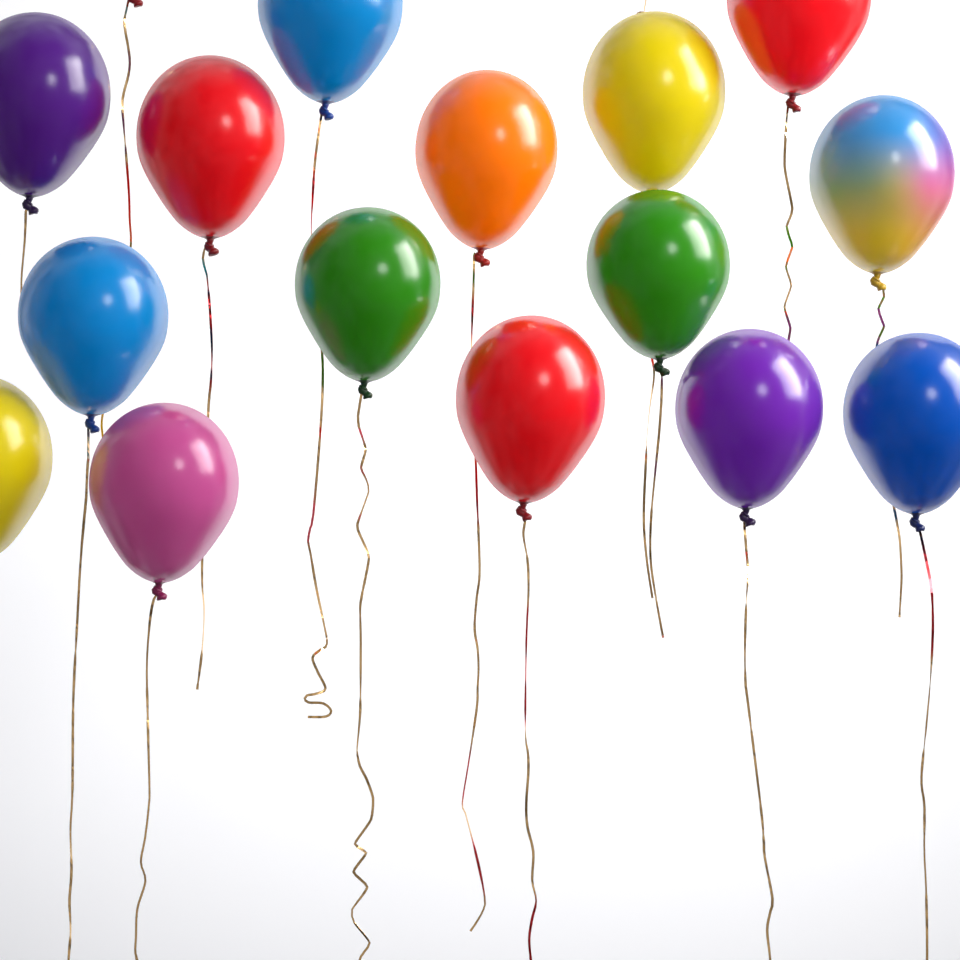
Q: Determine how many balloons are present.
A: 15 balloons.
